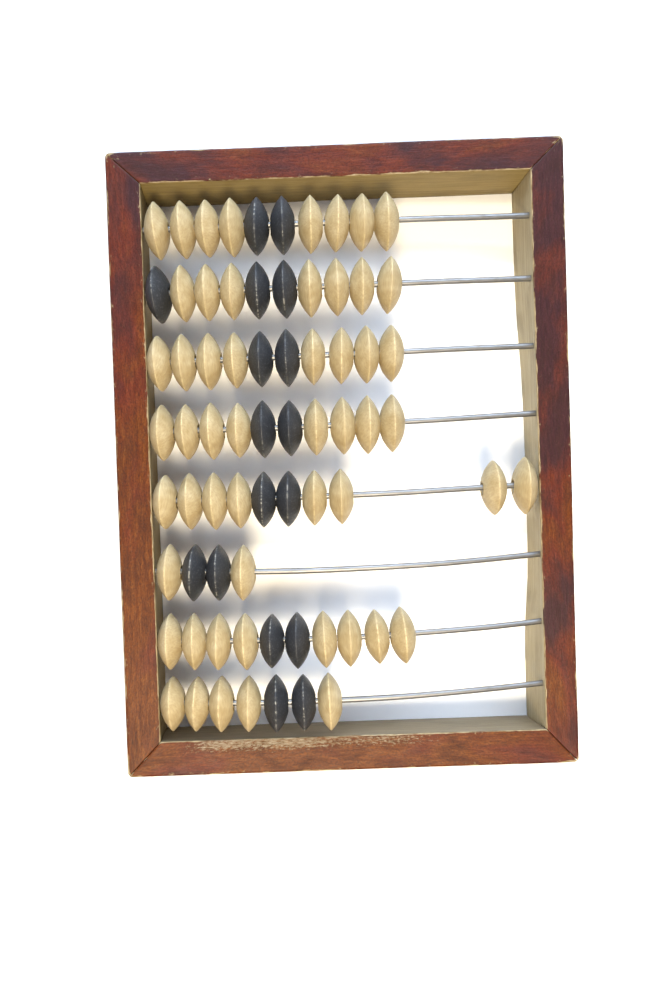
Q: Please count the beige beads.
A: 54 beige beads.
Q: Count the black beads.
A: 17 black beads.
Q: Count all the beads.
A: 71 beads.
